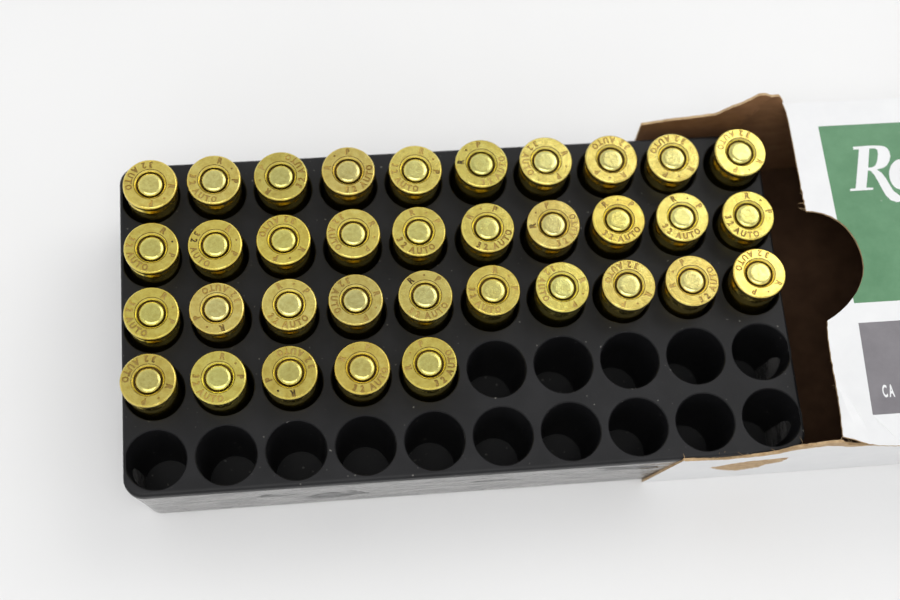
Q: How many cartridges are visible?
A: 35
